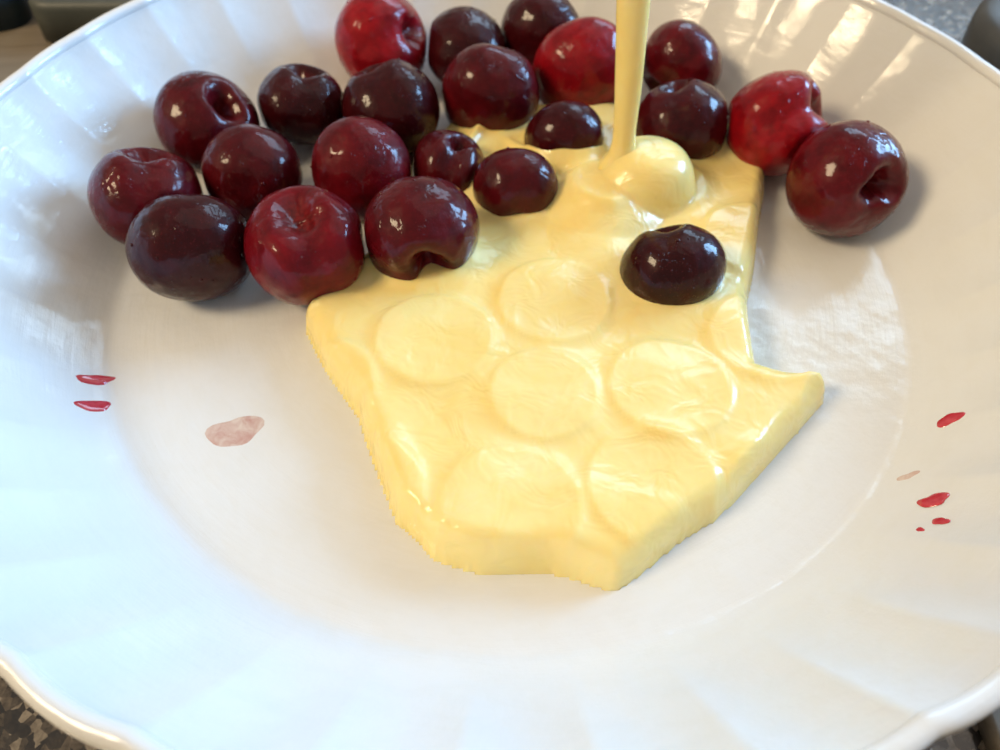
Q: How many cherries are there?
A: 22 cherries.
